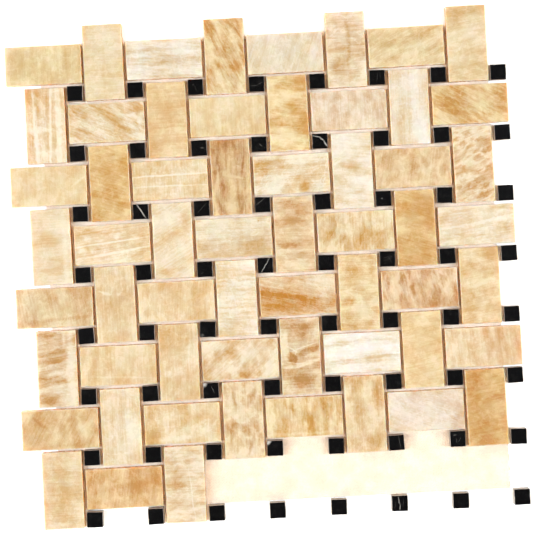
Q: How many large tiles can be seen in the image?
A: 59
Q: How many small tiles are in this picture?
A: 64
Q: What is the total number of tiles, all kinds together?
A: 123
